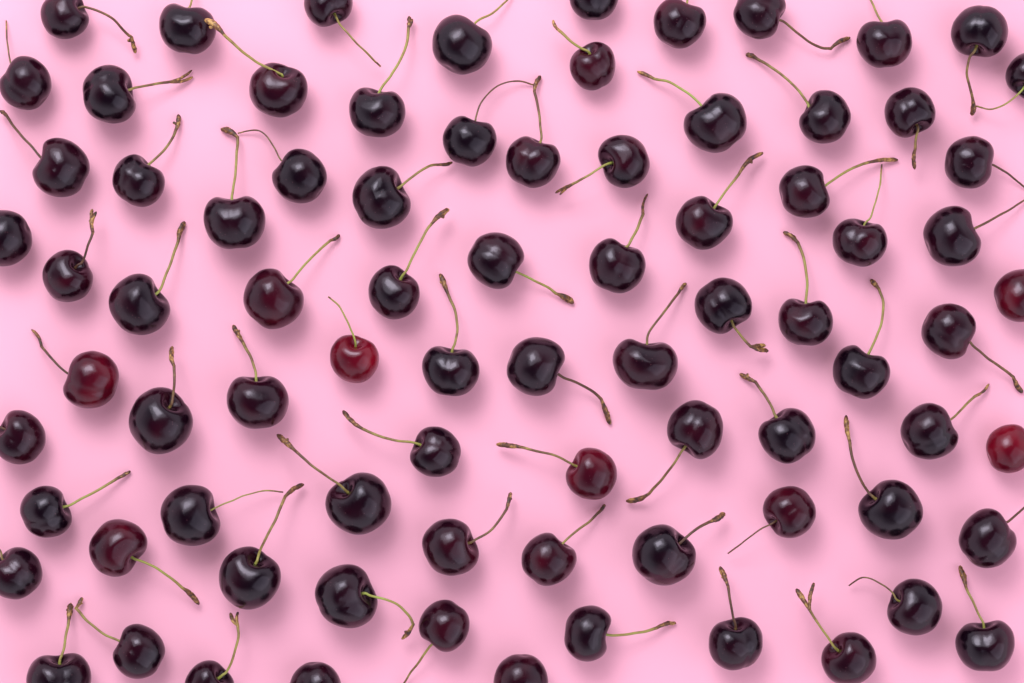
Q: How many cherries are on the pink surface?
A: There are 81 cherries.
